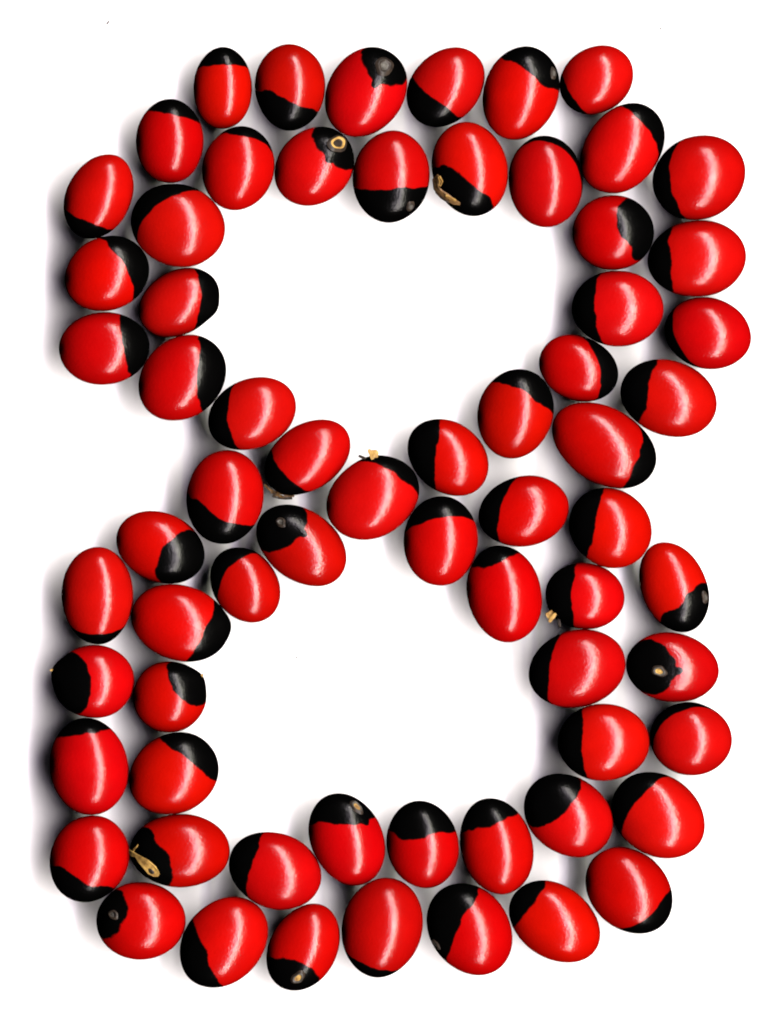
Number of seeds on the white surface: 67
